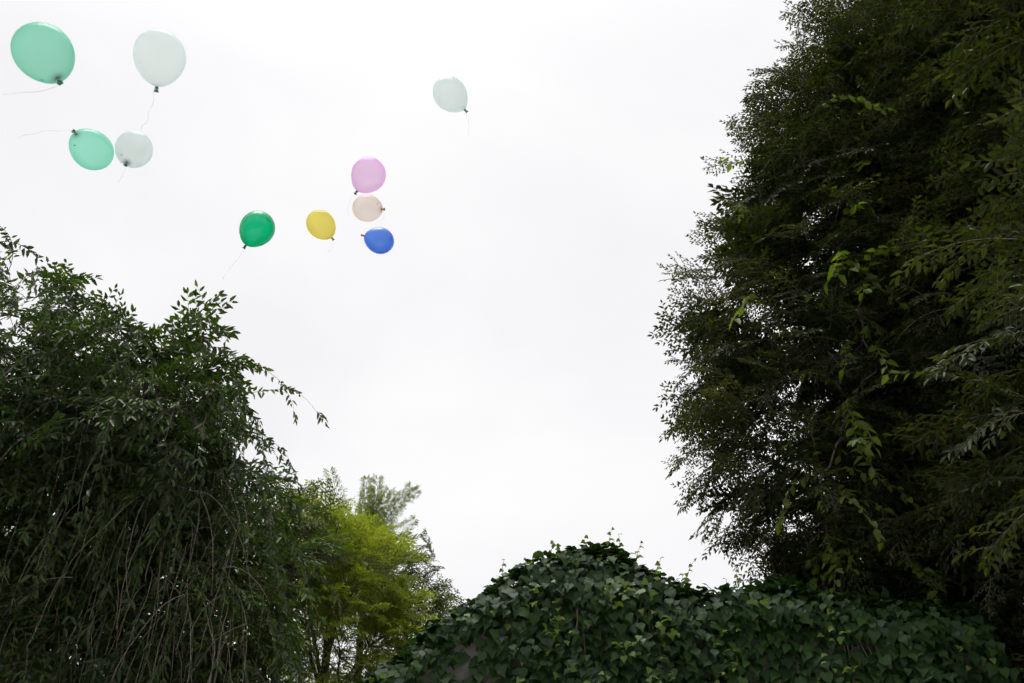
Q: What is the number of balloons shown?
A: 10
